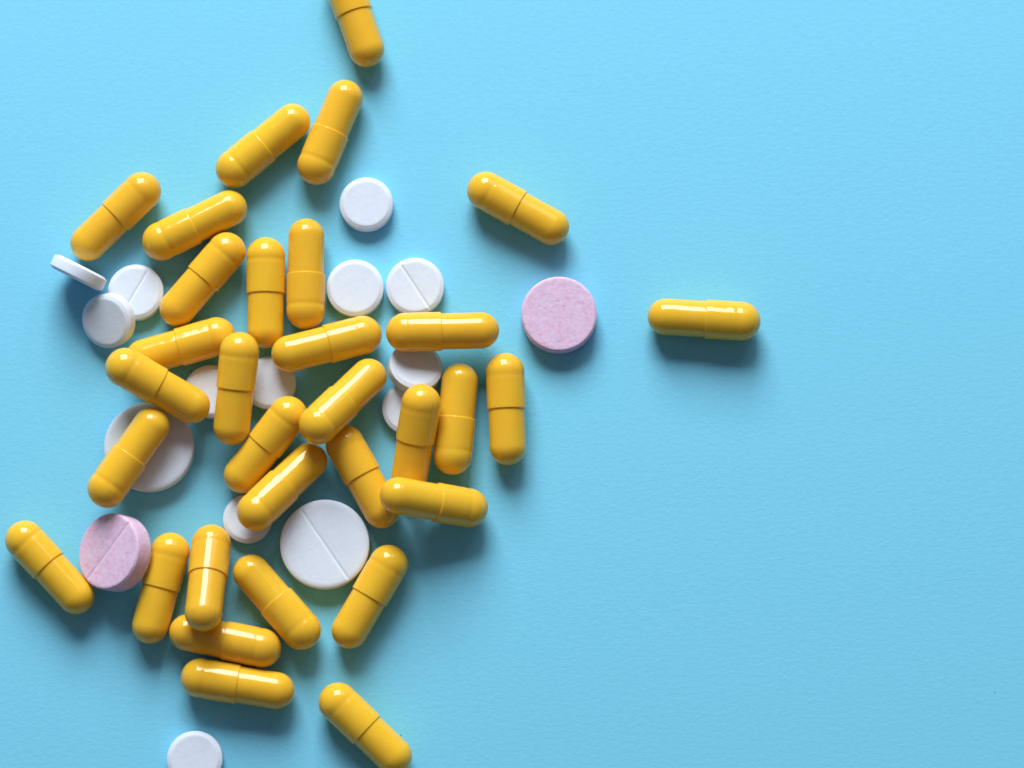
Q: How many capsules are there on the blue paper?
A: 32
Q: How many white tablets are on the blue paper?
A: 14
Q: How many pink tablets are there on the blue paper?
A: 2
